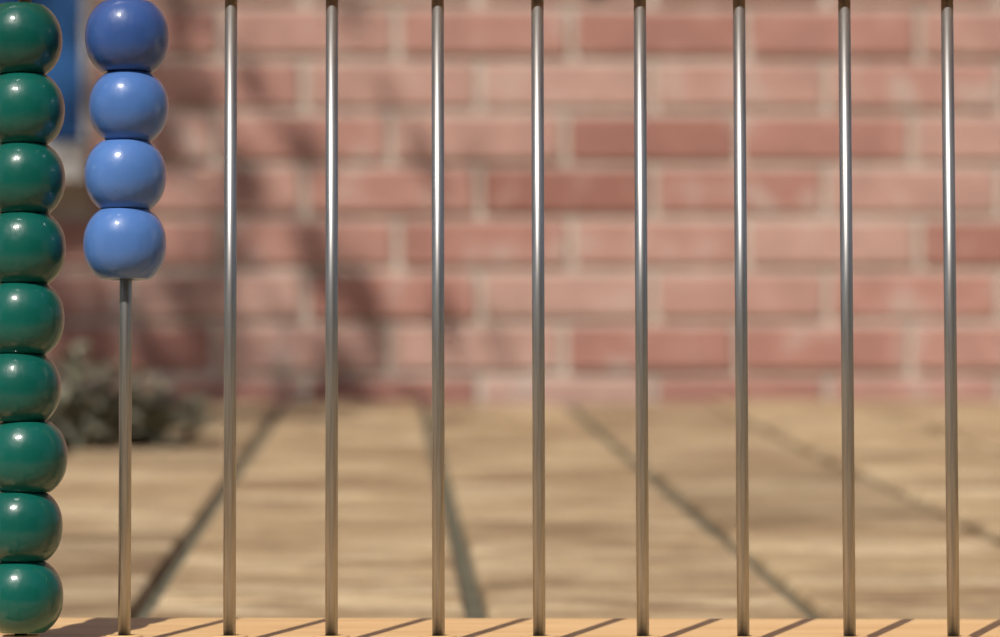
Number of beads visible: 13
